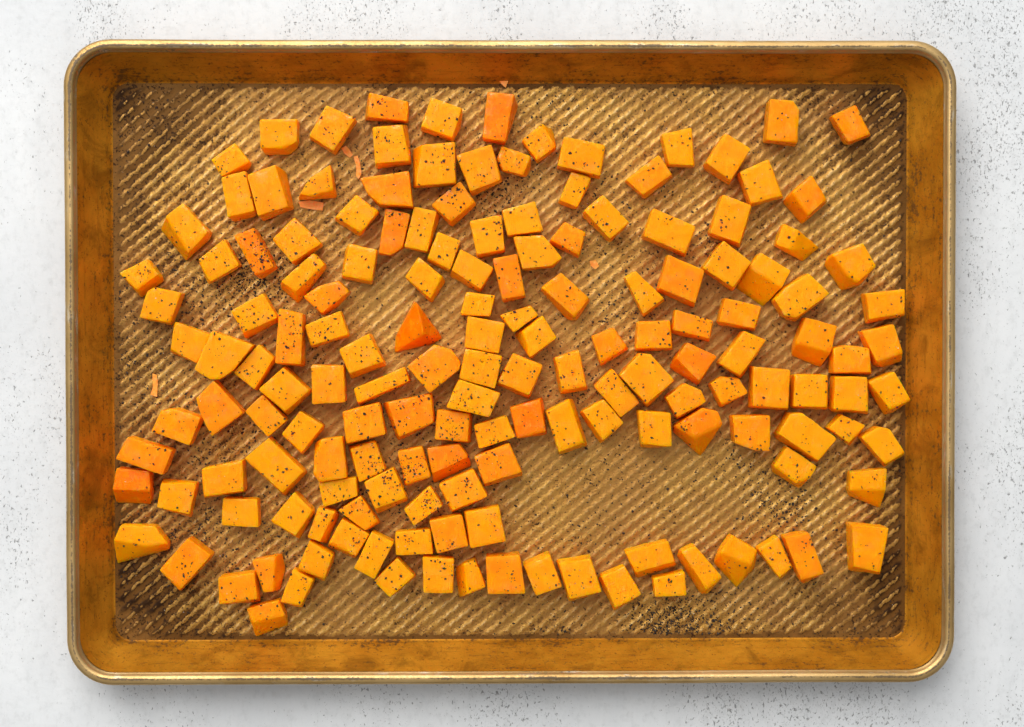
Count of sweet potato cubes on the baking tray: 157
